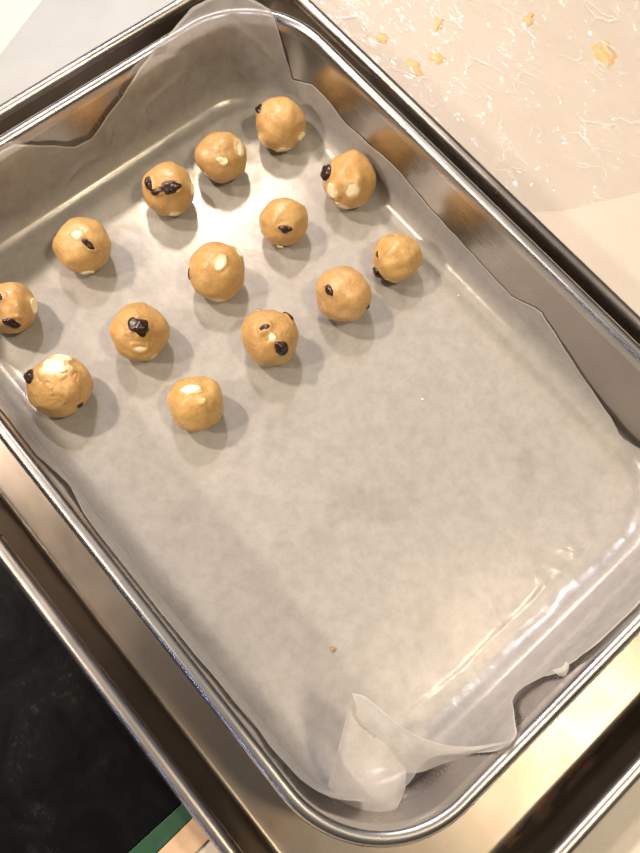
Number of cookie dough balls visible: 14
